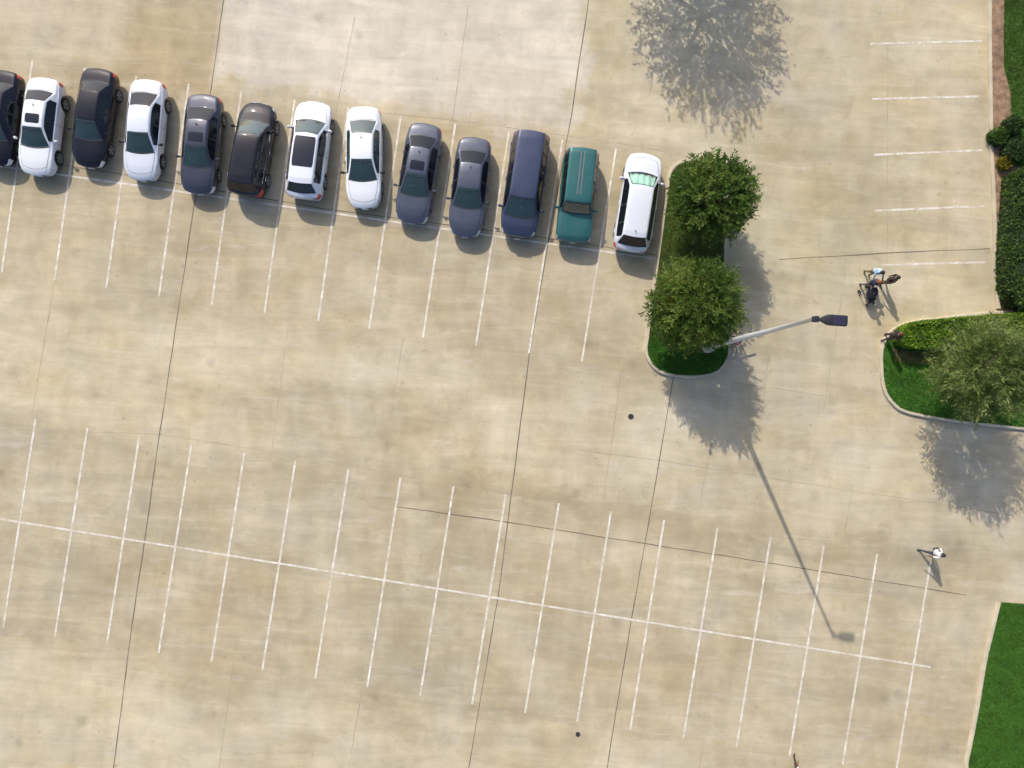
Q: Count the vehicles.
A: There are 13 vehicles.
